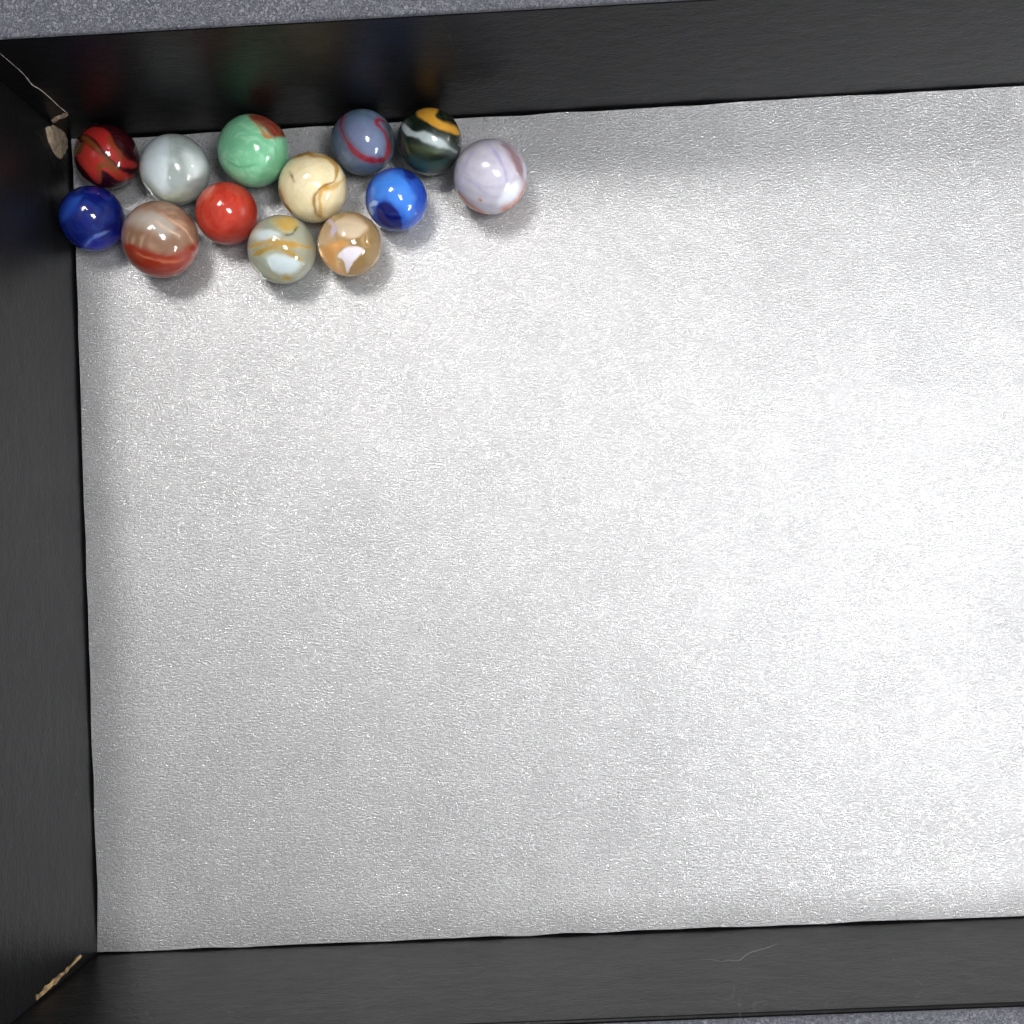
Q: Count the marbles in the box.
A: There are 13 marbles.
